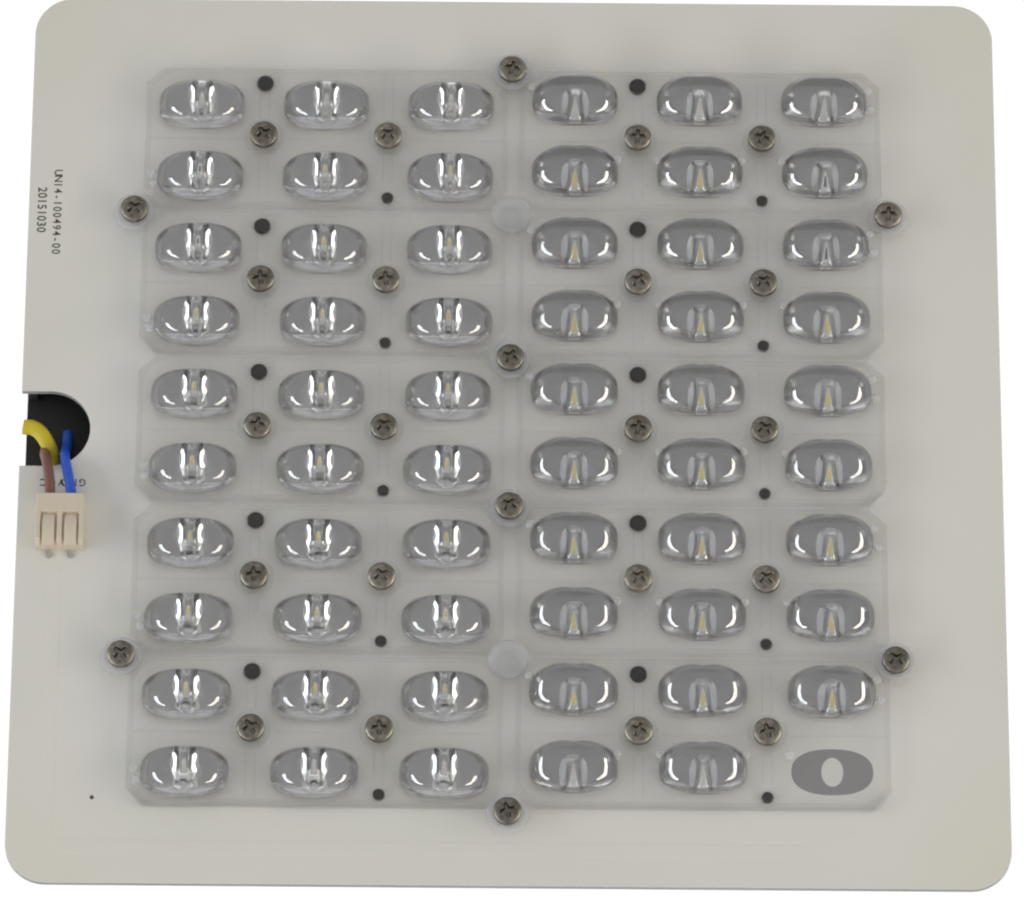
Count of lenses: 59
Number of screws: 28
